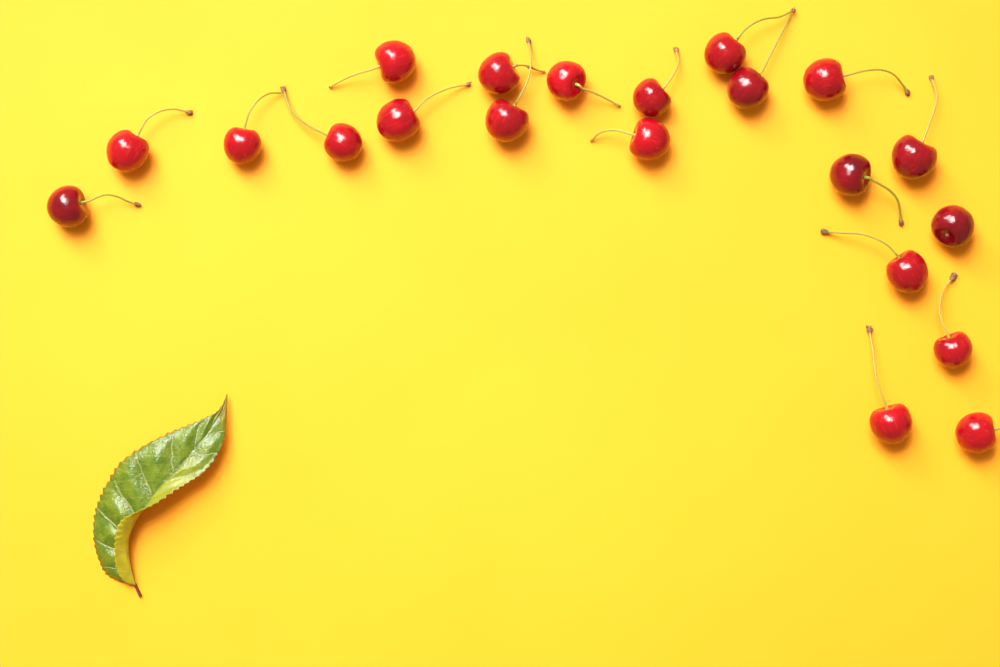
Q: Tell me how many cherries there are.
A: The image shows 21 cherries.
